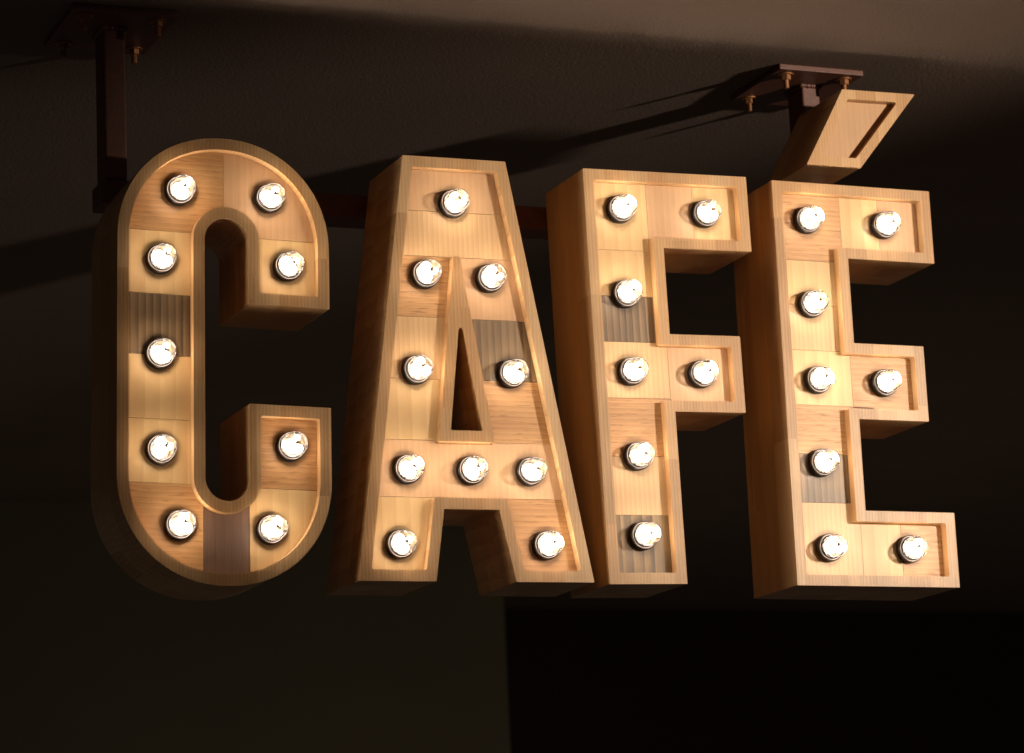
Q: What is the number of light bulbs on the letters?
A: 34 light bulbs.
